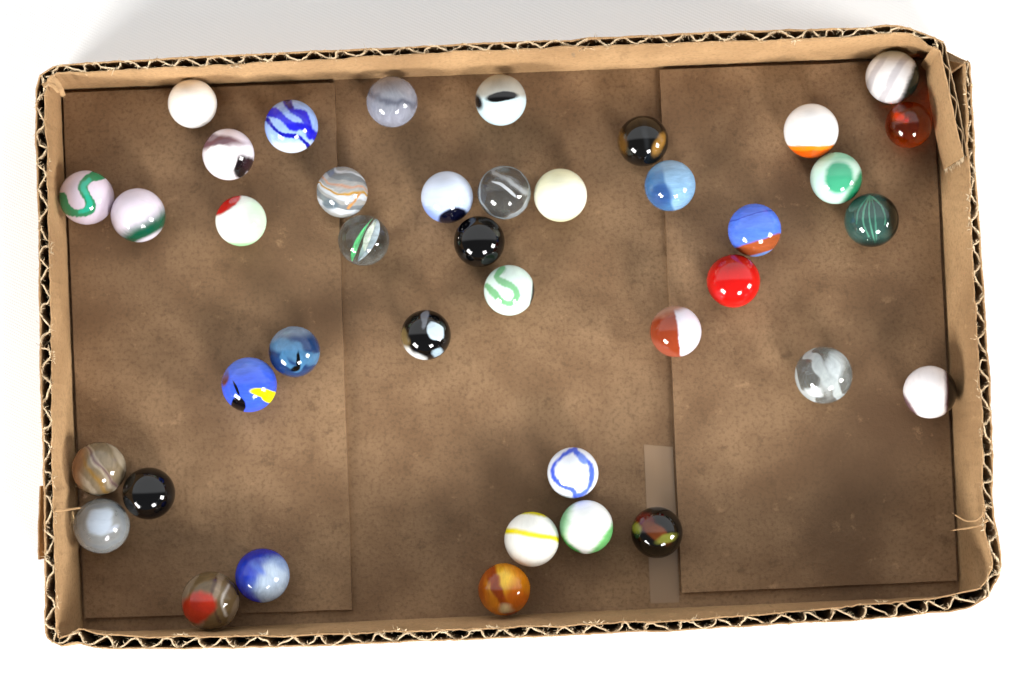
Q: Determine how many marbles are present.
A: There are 40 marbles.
